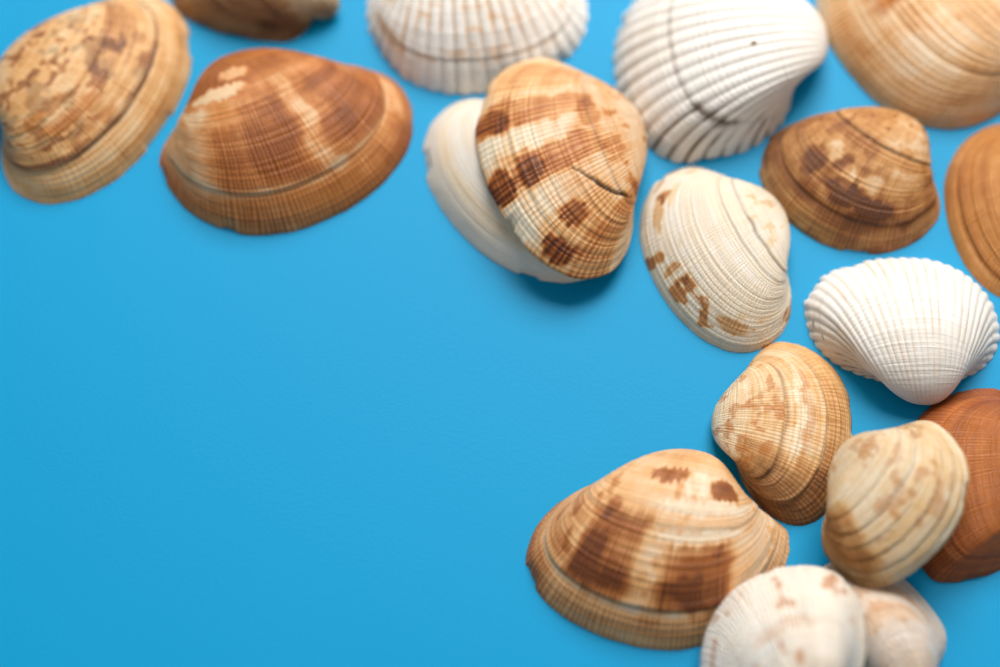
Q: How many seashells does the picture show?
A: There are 18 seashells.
